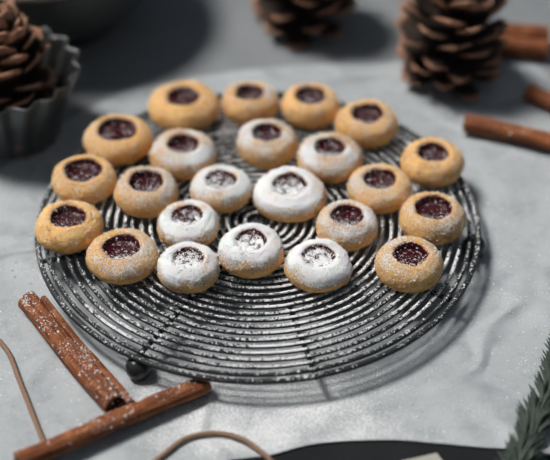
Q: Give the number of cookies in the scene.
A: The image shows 23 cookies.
